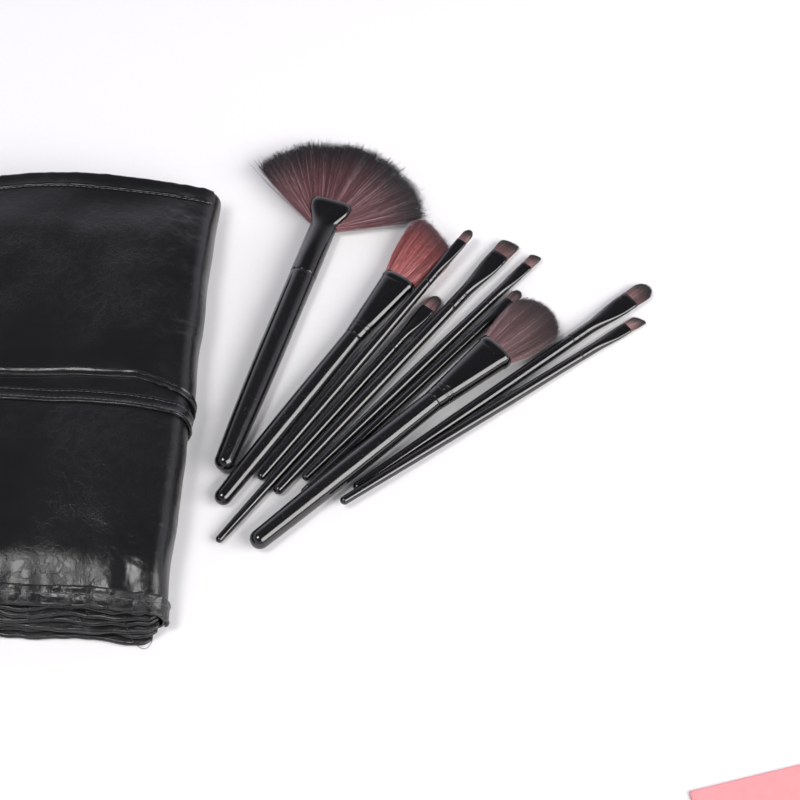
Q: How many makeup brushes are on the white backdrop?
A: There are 10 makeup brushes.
